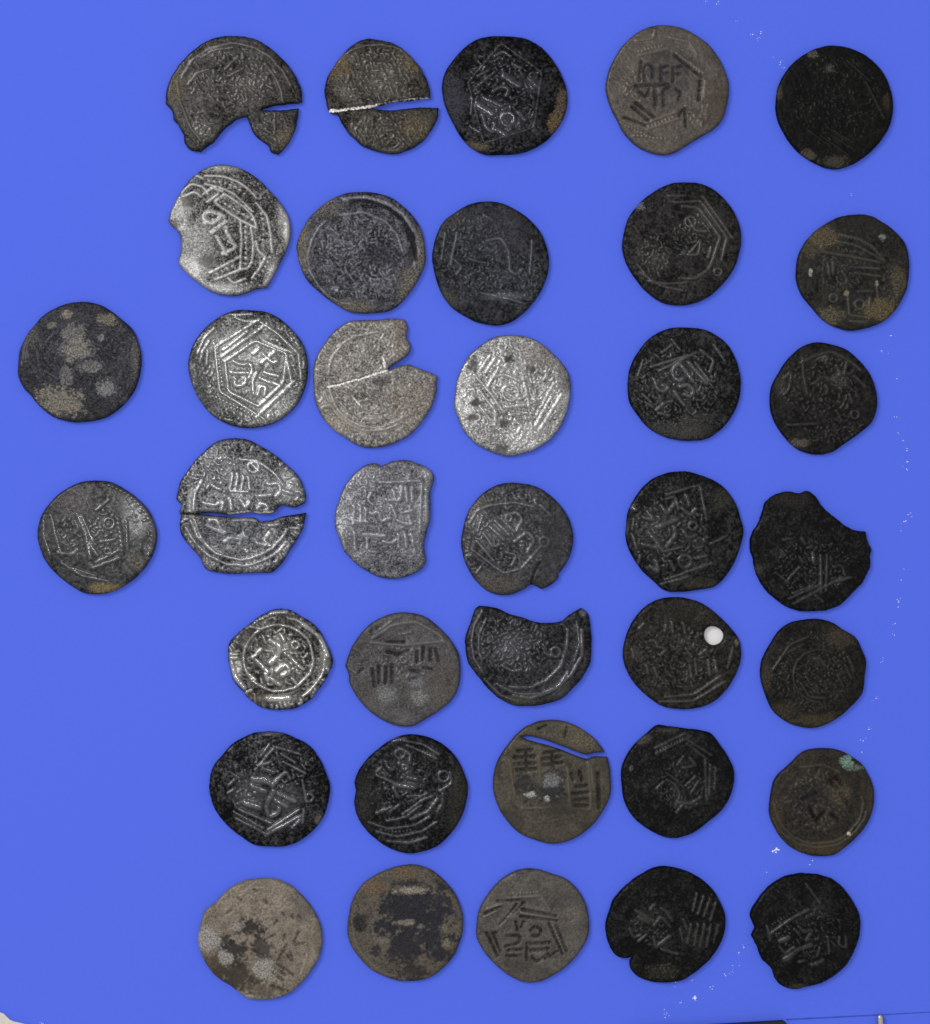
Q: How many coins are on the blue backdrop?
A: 37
